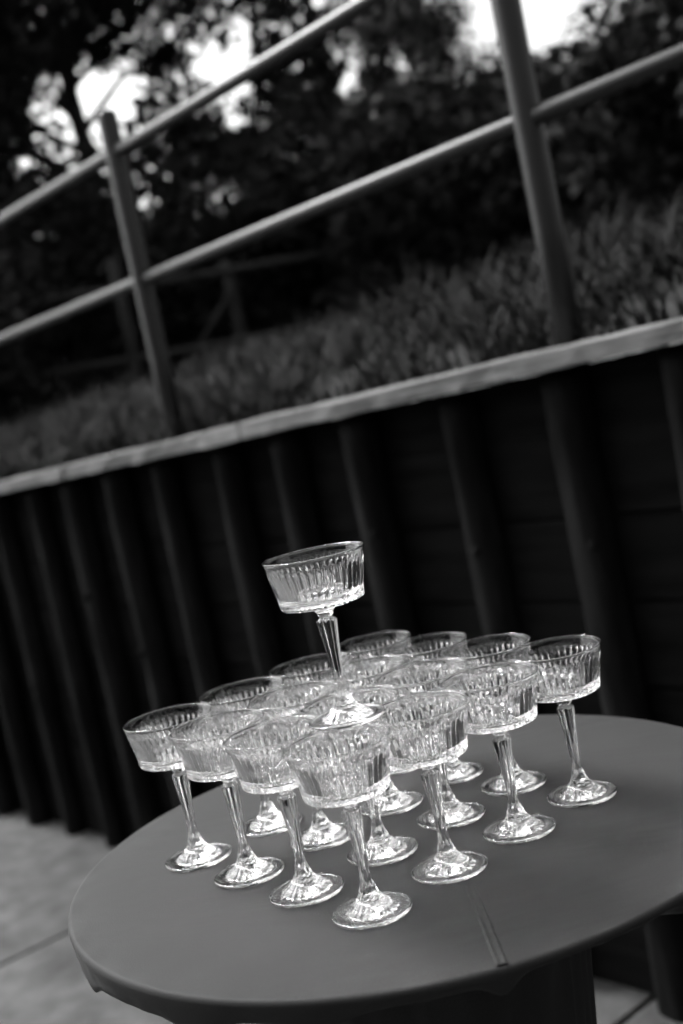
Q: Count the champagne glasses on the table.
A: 17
